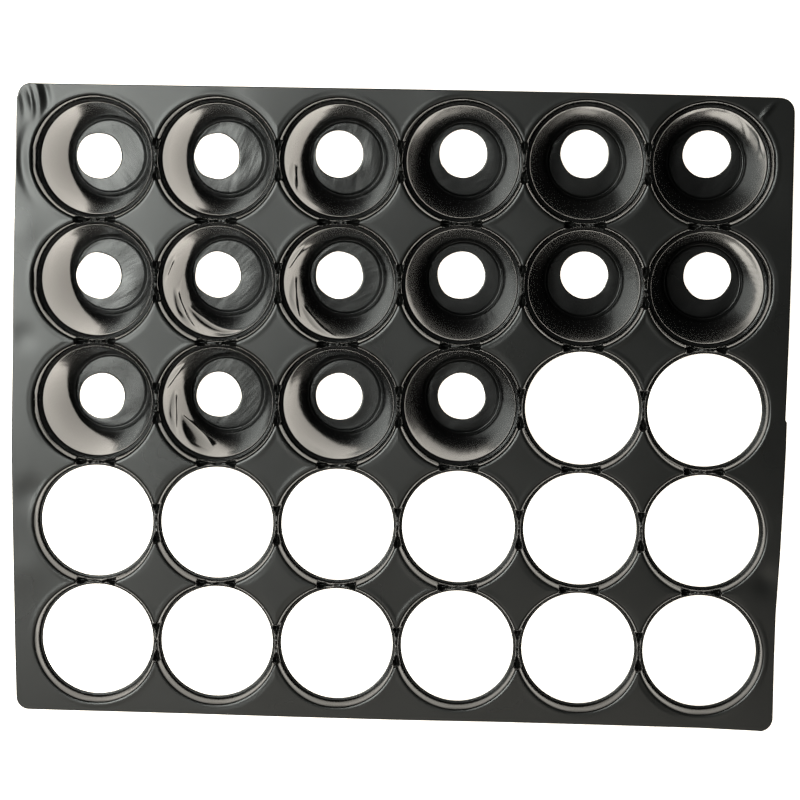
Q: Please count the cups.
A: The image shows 16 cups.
